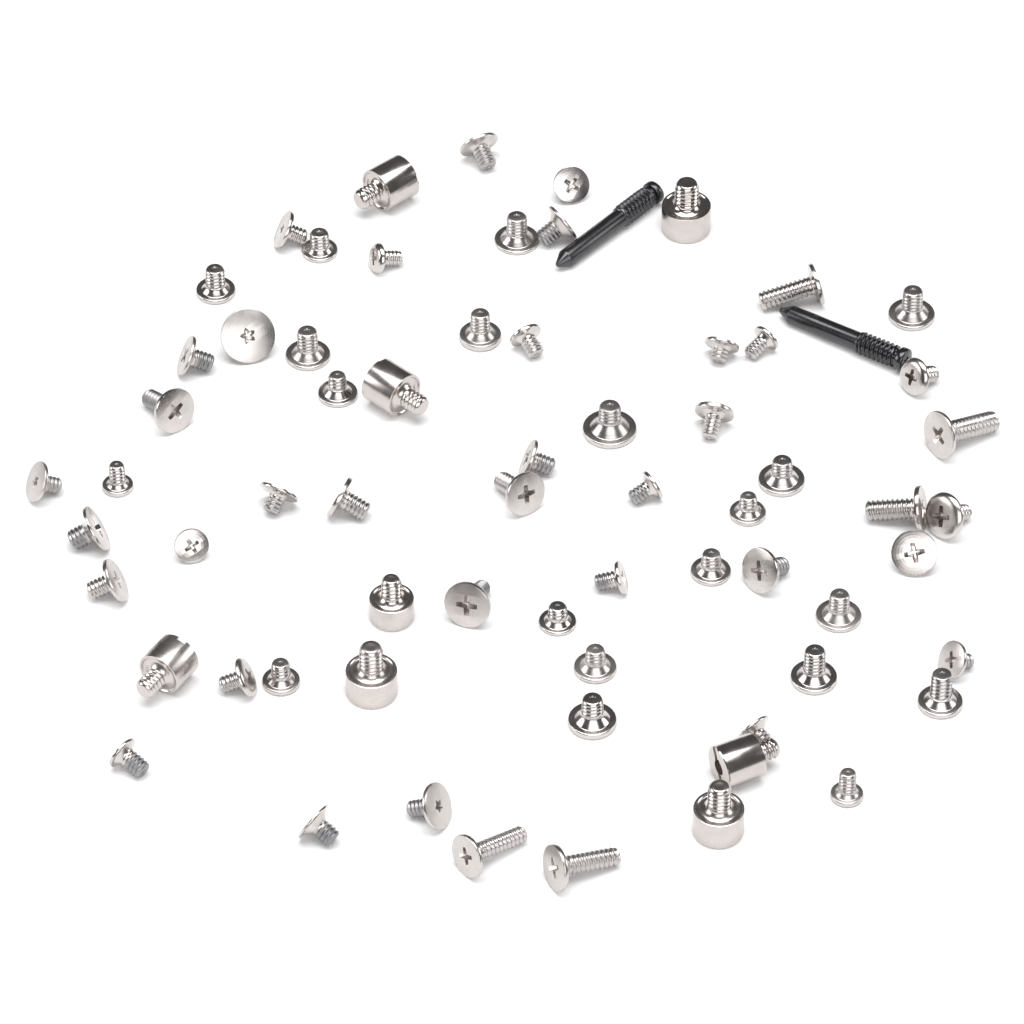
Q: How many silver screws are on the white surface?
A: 58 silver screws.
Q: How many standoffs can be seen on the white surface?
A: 8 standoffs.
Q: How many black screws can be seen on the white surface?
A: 2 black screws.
